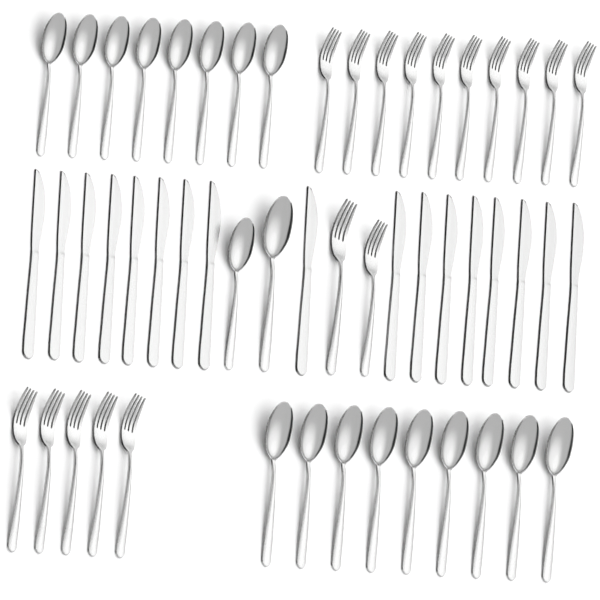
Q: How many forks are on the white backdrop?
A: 17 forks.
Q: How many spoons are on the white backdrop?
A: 19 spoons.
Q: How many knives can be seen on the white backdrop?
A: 17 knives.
